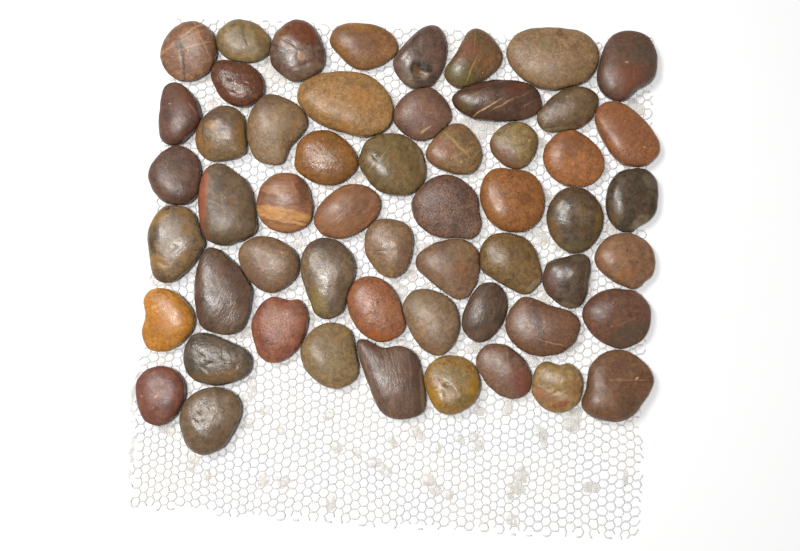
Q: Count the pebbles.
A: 55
